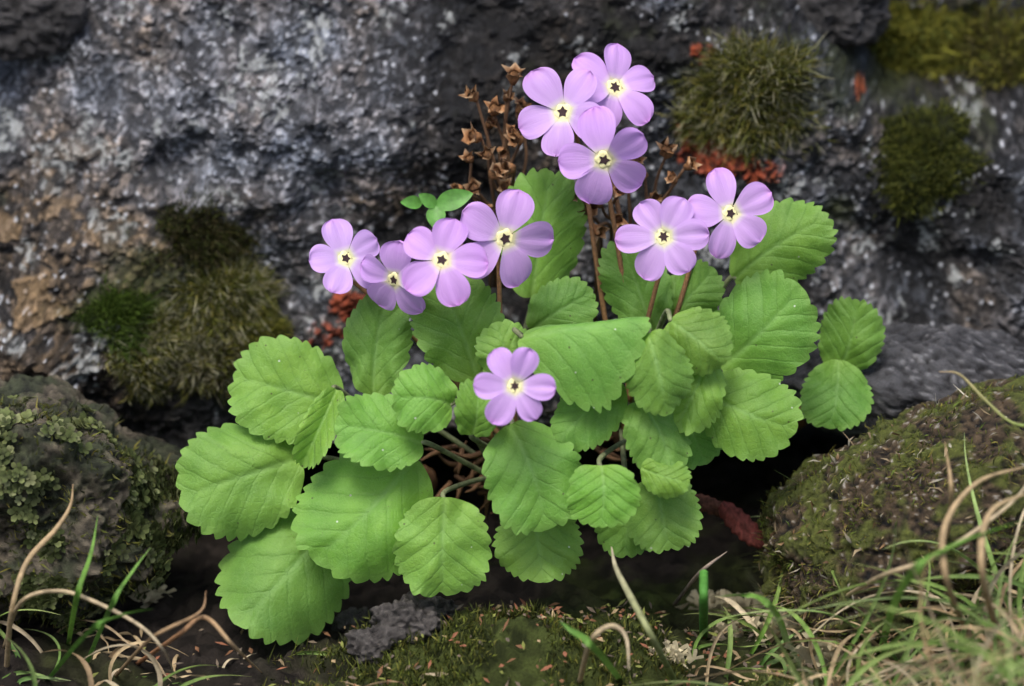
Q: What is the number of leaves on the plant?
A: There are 34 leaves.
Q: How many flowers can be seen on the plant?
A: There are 10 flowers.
